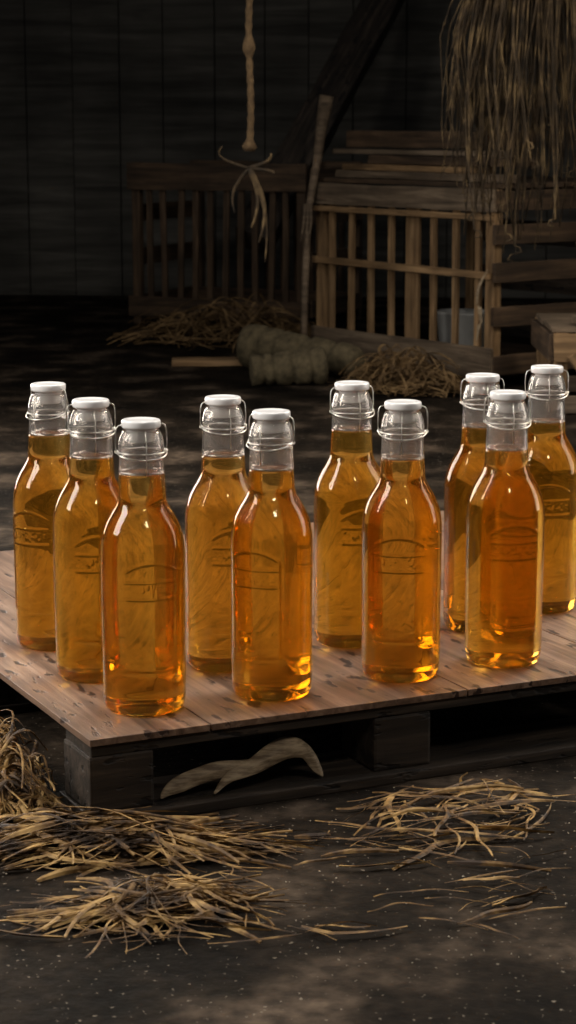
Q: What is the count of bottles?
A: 10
